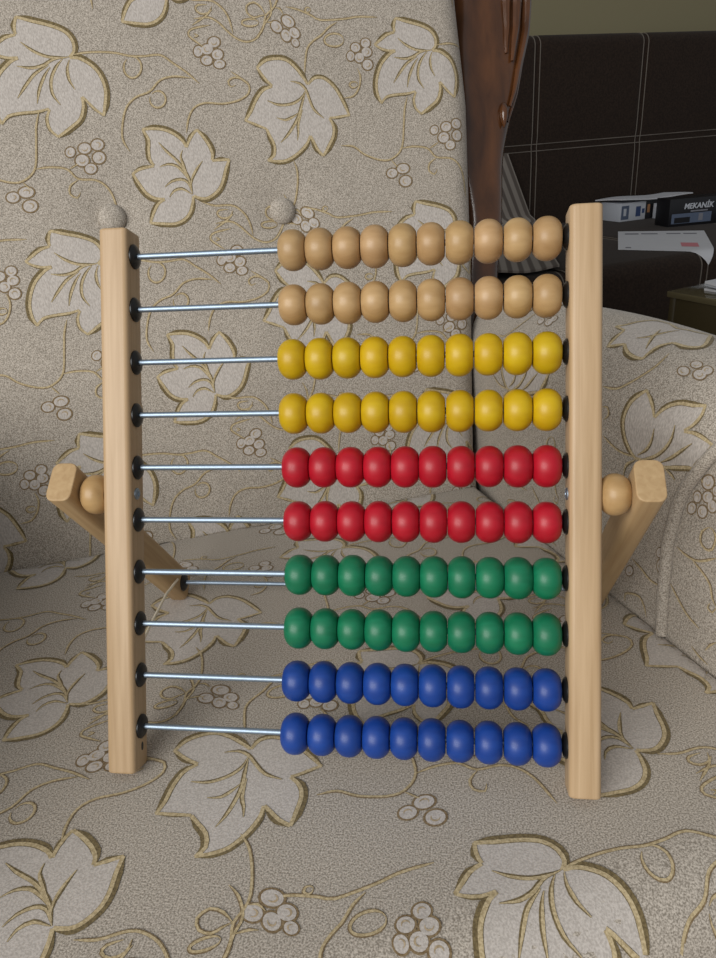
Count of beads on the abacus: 102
